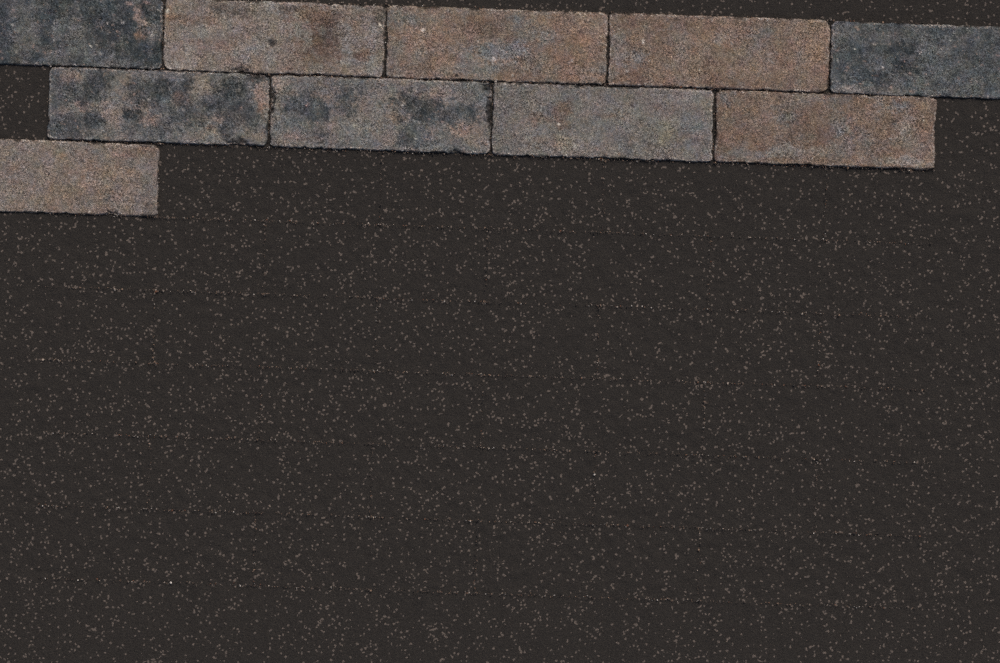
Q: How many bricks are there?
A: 10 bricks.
